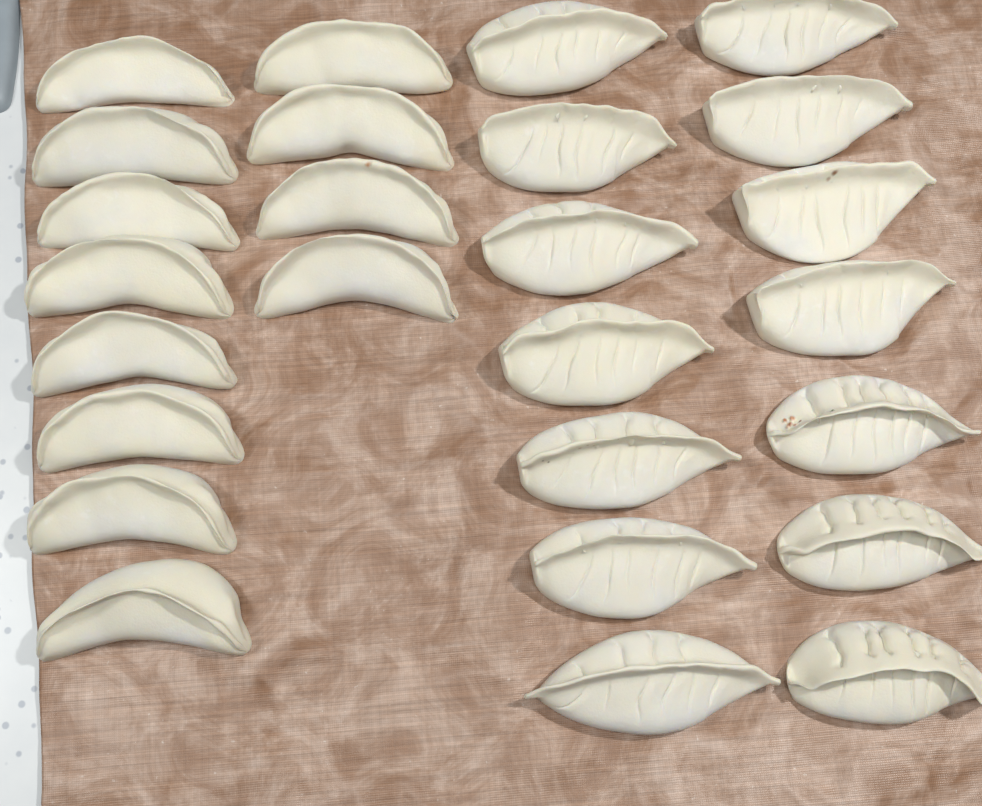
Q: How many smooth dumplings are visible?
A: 12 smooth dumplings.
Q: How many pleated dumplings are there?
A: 14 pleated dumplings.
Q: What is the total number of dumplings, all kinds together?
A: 26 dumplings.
